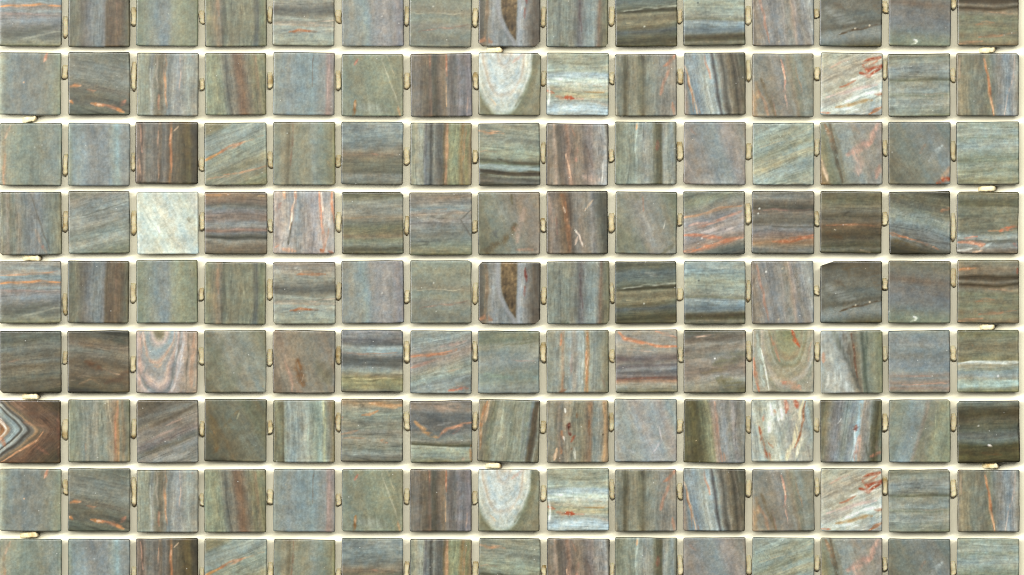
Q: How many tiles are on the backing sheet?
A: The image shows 135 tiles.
